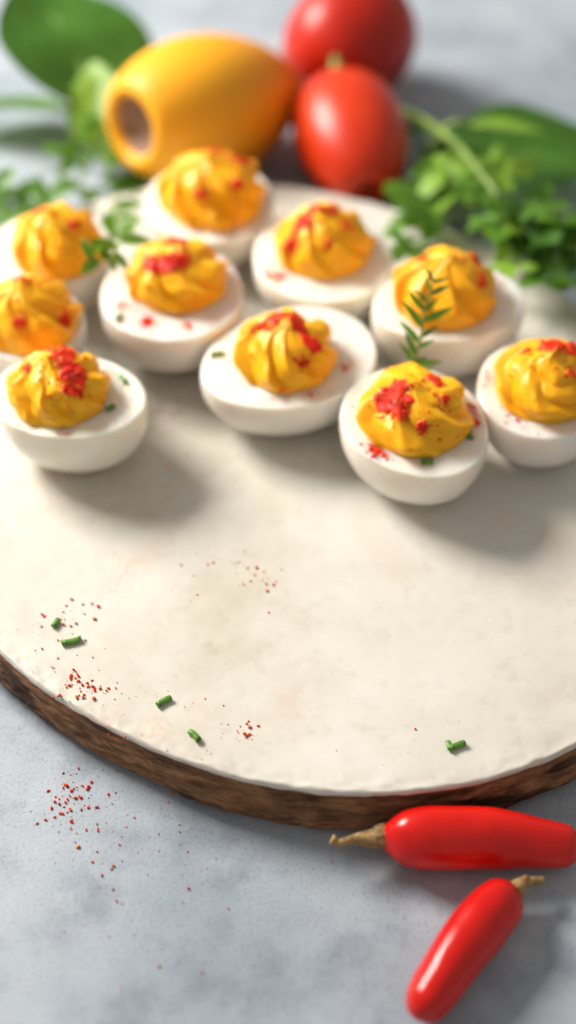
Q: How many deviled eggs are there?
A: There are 10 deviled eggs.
